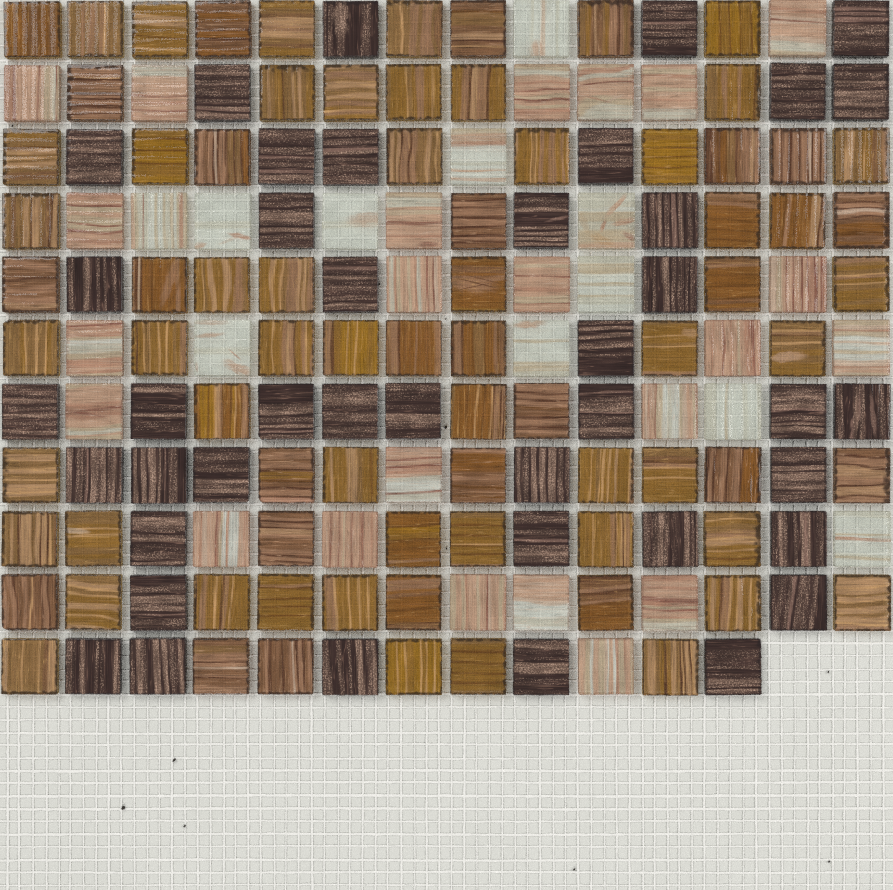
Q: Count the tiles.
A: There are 152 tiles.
